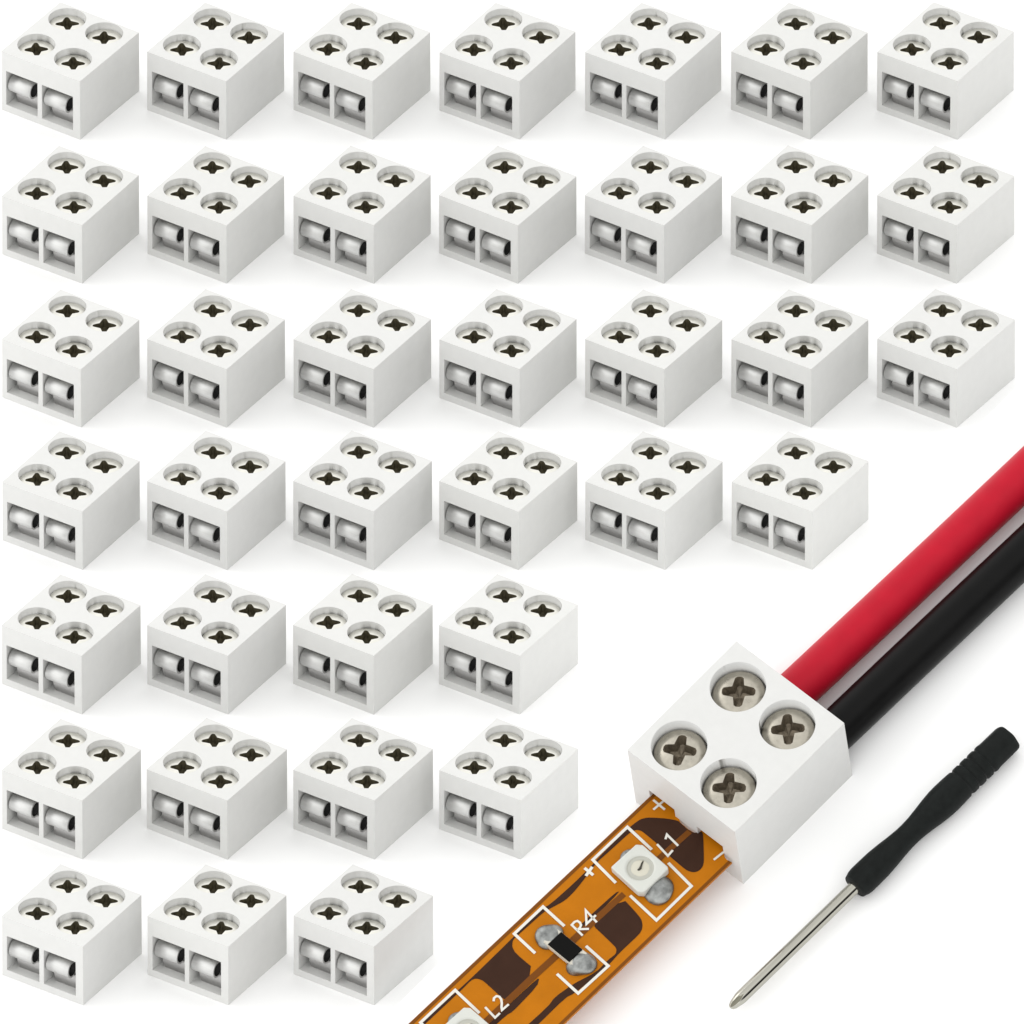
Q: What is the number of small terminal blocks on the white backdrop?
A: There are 38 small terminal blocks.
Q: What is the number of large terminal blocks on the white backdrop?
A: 1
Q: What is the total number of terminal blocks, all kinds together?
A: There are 39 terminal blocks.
